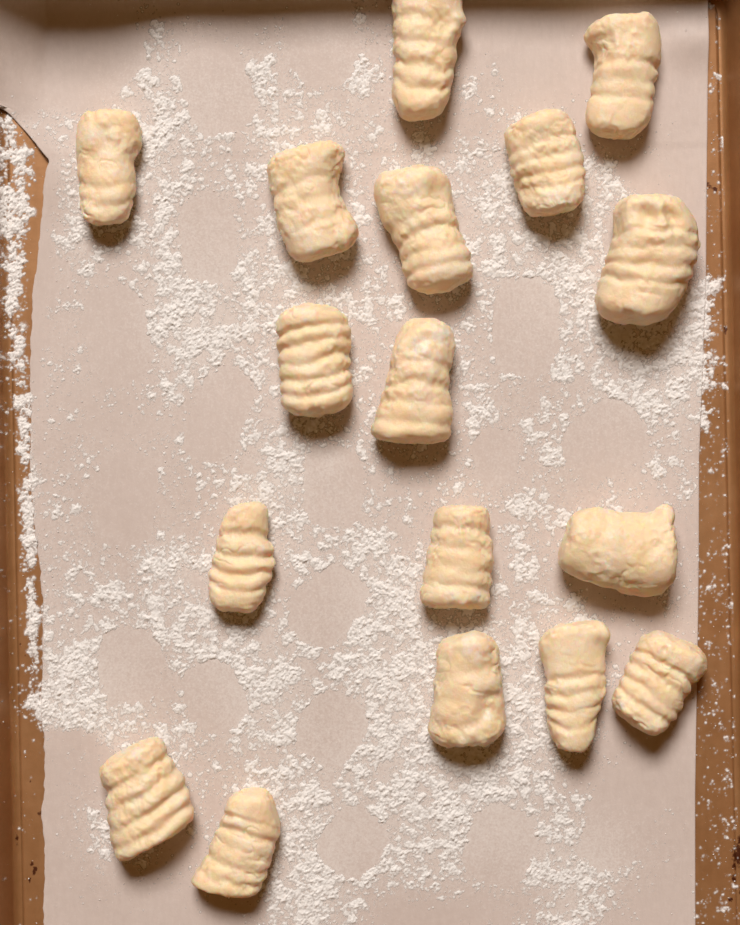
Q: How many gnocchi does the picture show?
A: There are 17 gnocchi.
